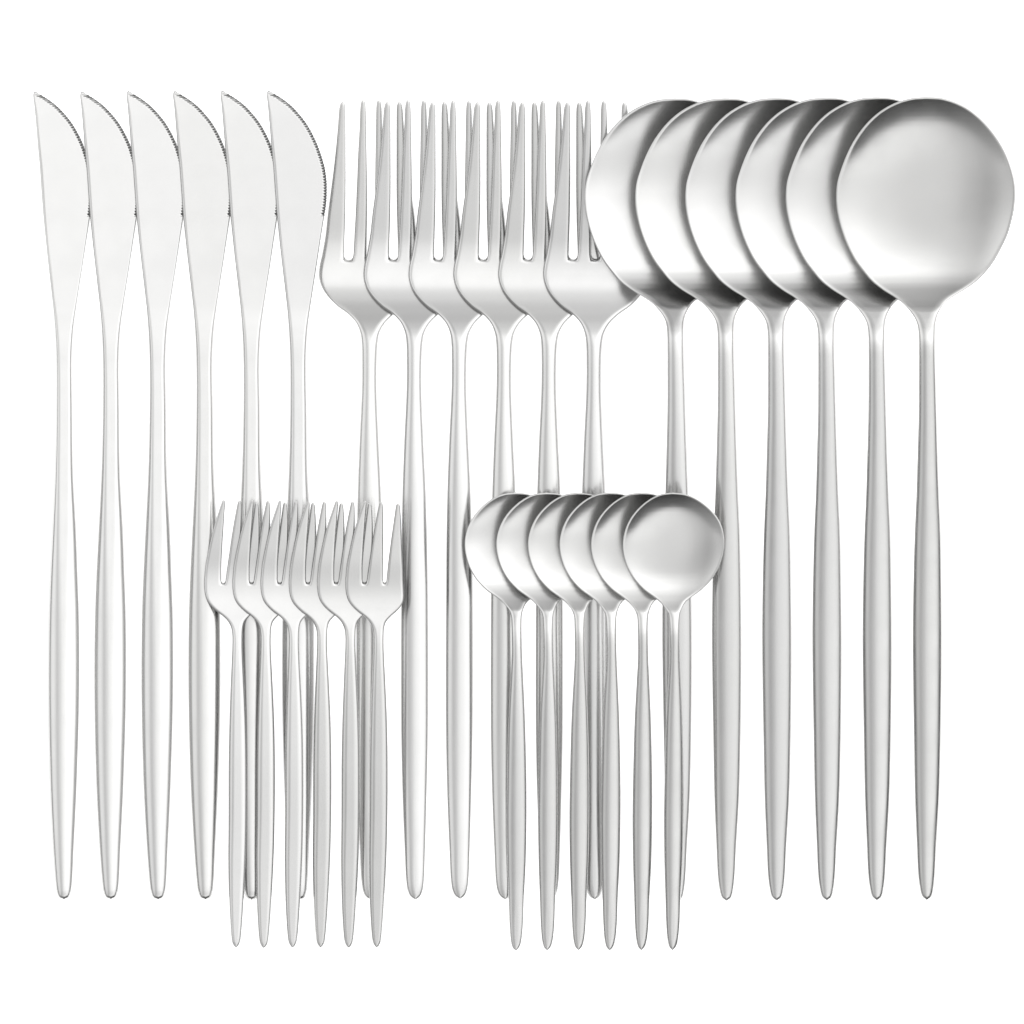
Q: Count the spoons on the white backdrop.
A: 12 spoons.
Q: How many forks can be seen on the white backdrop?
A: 12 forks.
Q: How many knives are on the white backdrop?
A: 6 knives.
